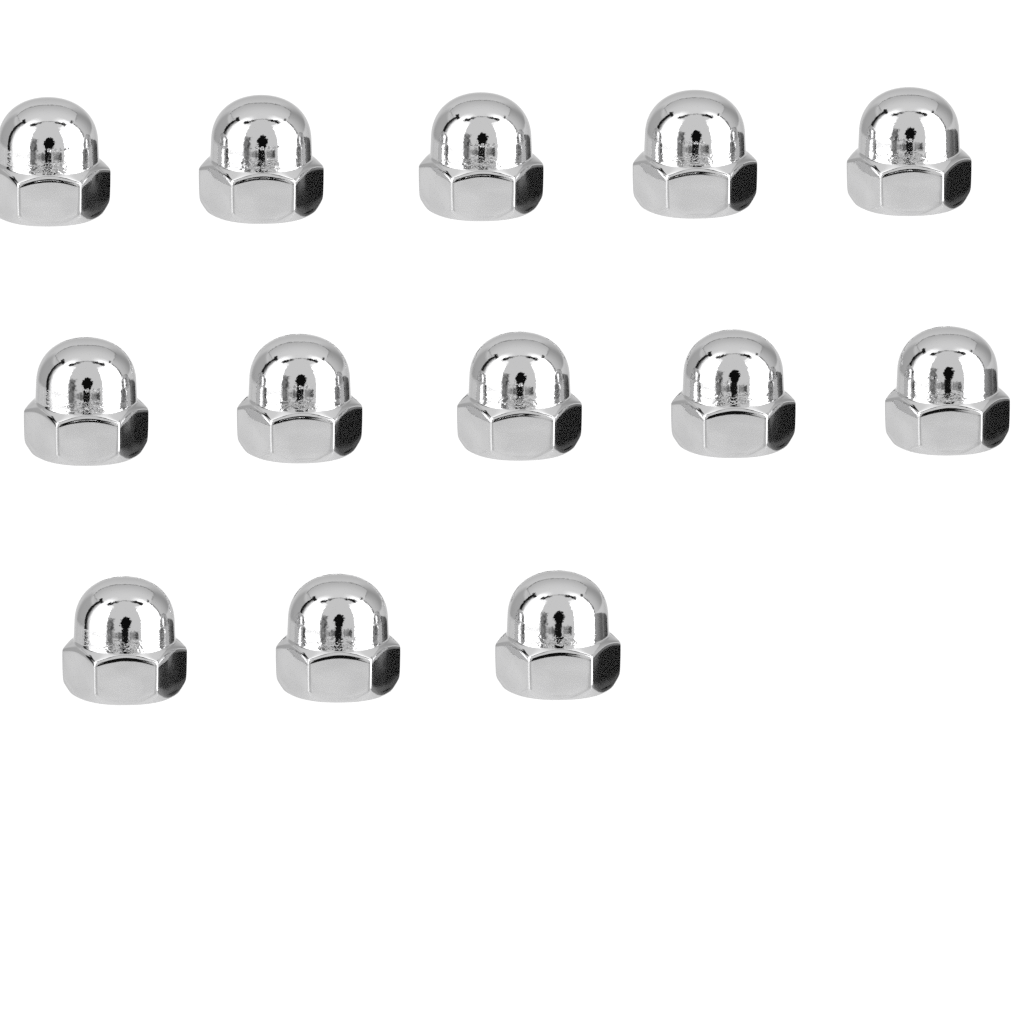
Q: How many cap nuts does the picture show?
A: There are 13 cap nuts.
